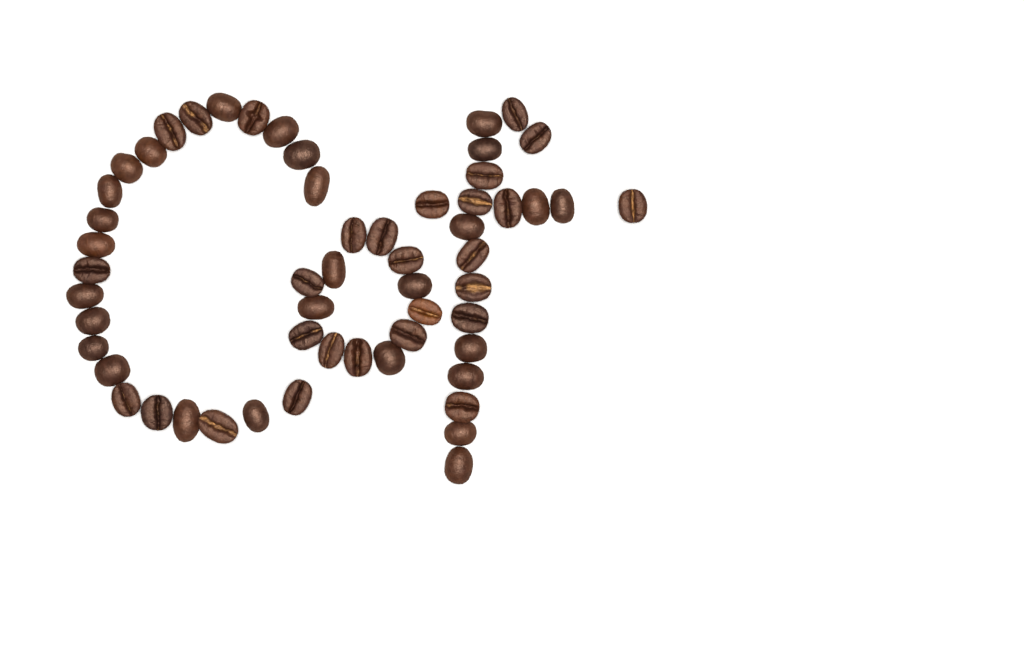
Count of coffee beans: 56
